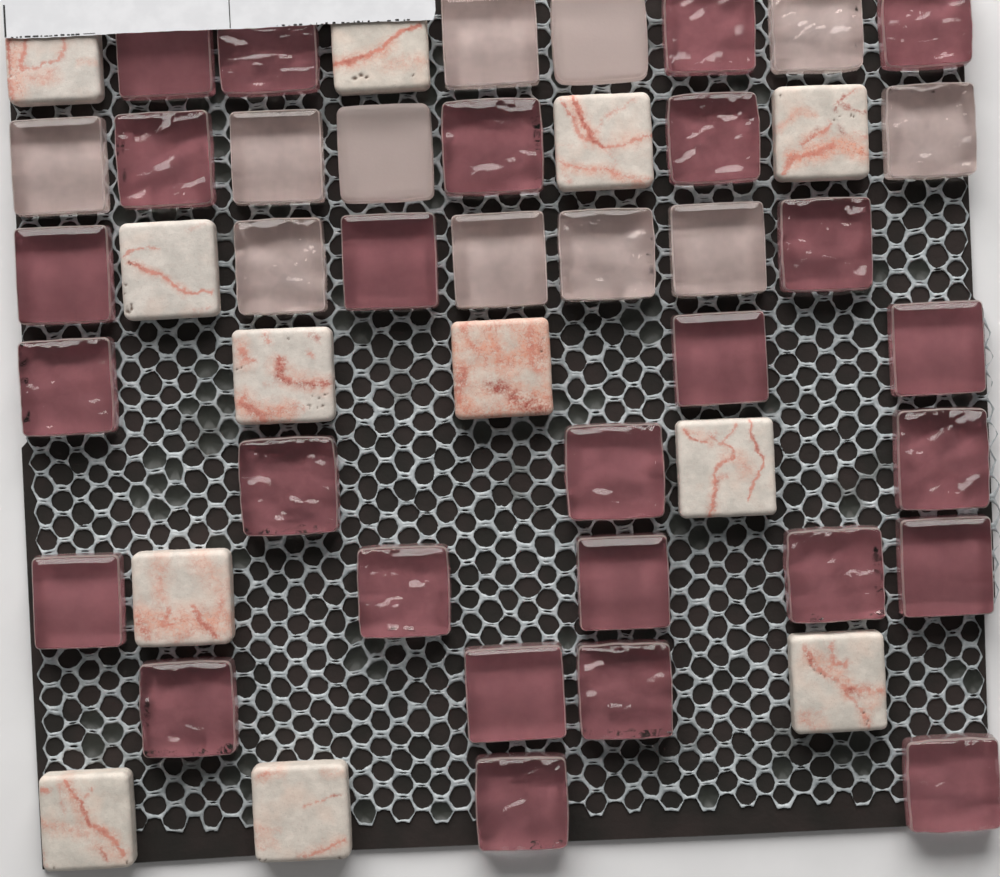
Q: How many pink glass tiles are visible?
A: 11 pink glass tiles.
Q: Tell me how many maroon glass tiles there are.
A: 26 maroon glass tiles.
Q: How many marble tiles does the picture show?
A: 12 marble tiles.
